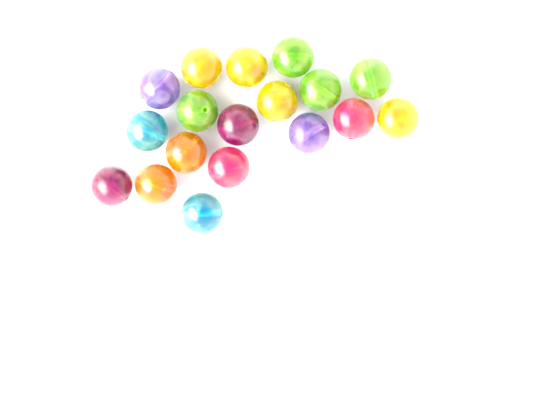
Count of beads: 18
